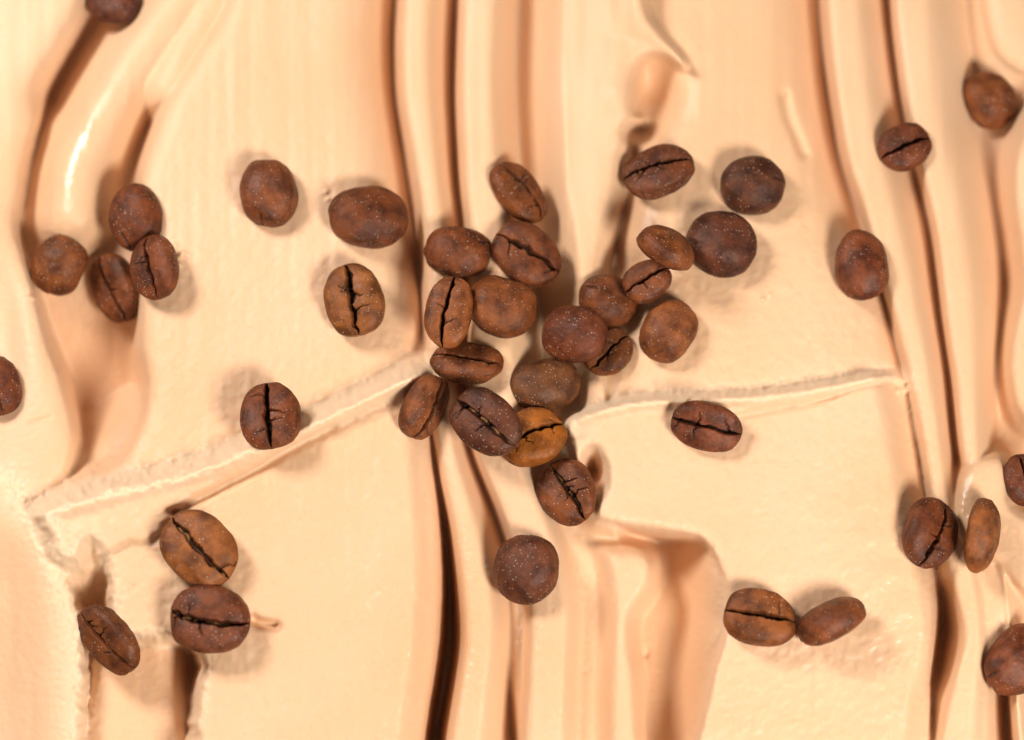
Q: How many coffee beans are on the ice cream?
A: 44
